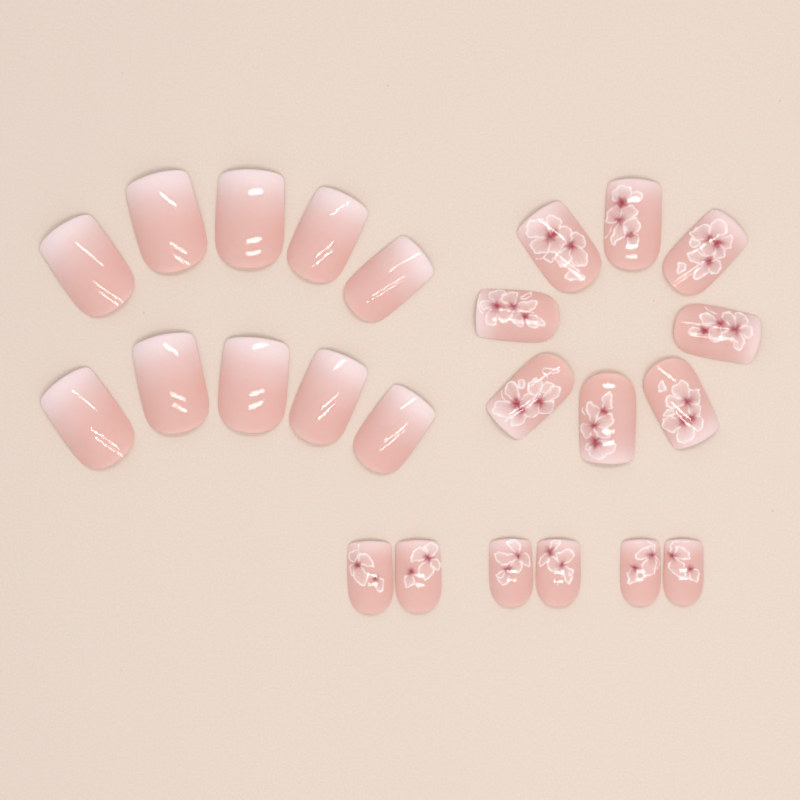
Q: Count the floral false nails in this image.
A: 14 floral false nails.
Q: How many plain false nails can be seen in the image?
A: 10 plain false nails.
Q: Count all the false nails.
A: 24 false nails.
